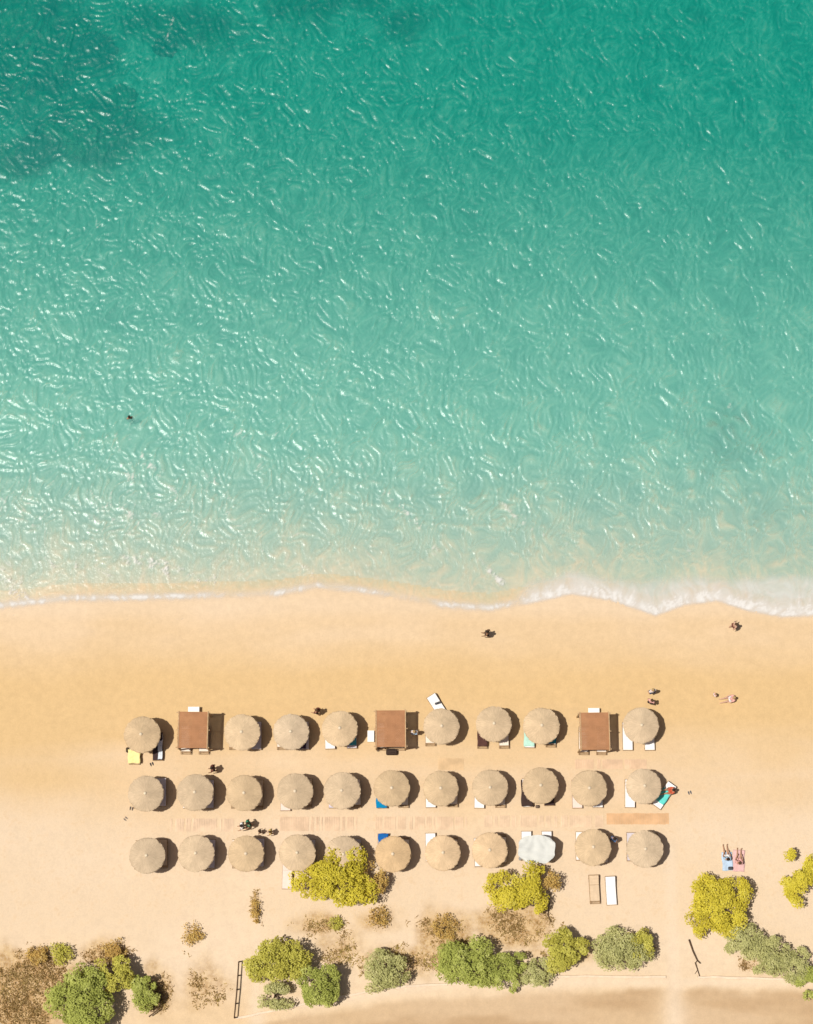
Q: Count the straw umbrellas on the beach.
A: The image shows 29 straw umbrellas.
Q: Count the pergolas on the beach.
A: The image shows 3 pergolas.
